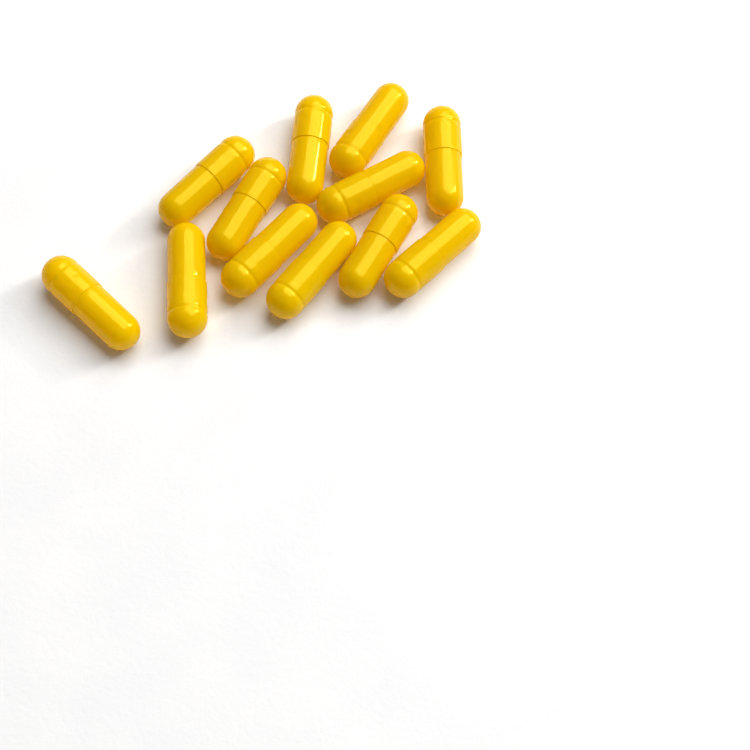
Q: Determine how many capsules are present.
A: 12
